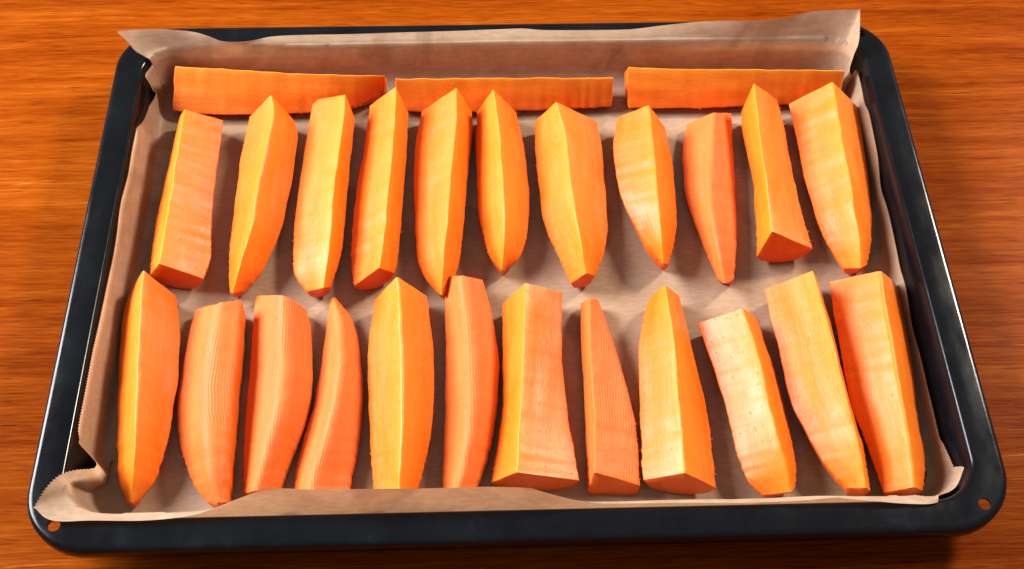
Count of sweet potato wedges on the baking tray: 26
